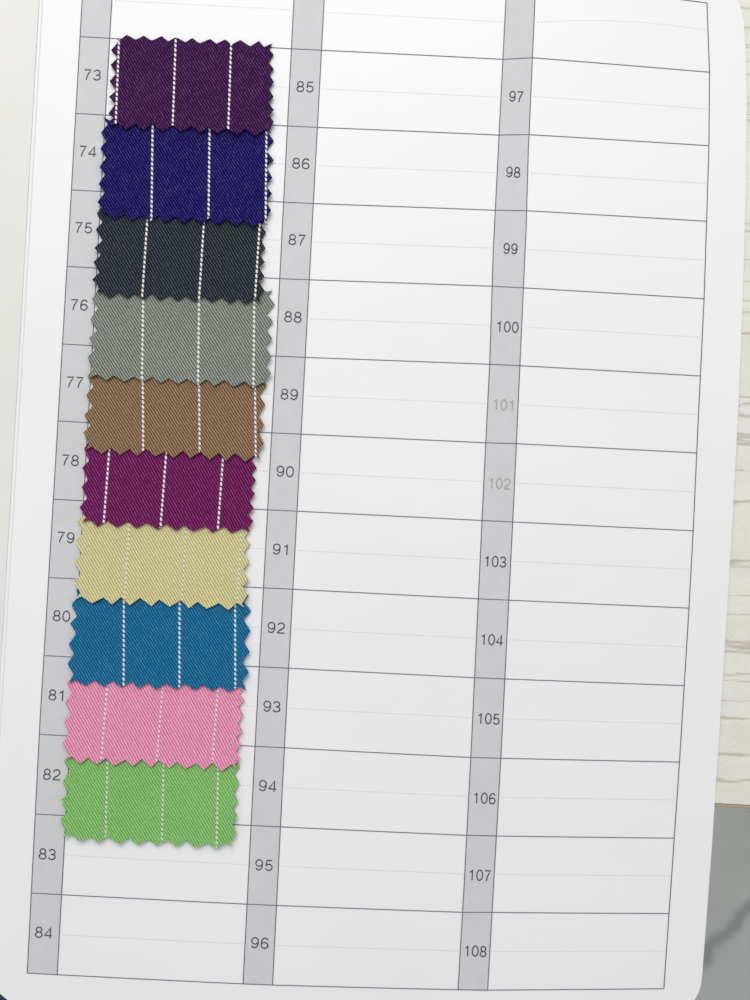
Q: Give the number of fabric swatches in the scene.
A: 10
